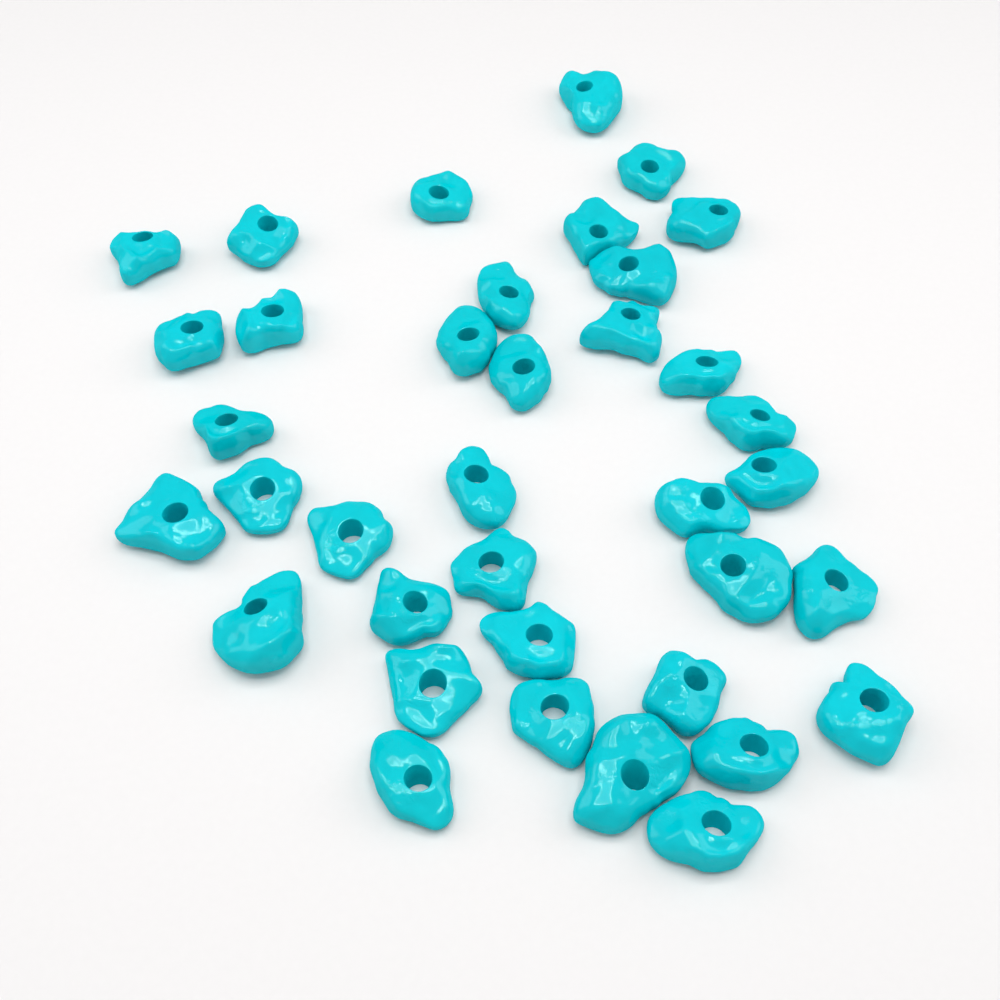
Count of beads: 37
